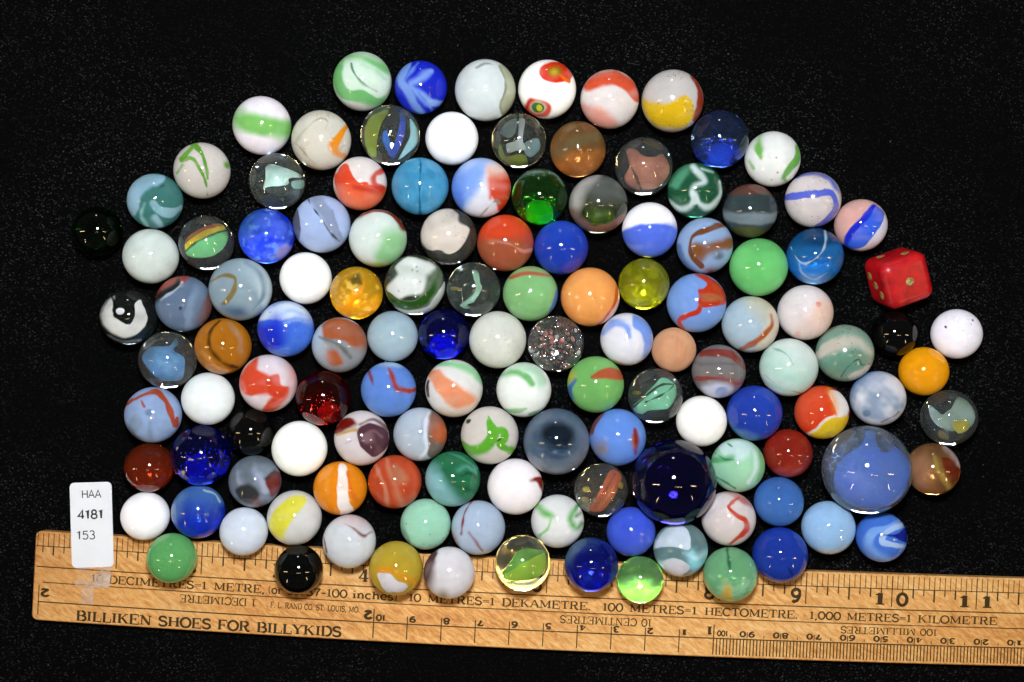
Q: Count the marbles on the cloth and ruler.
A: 126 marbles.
